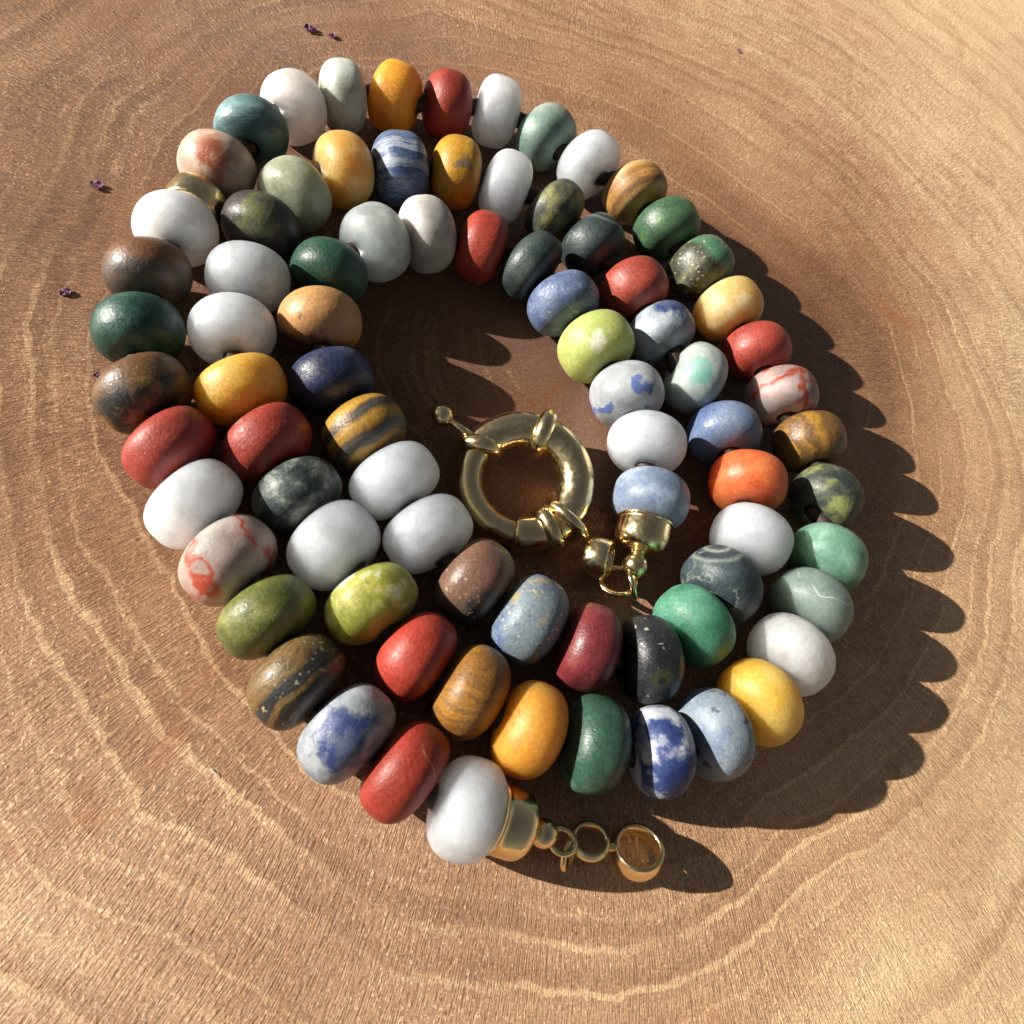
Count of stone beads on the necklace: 81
